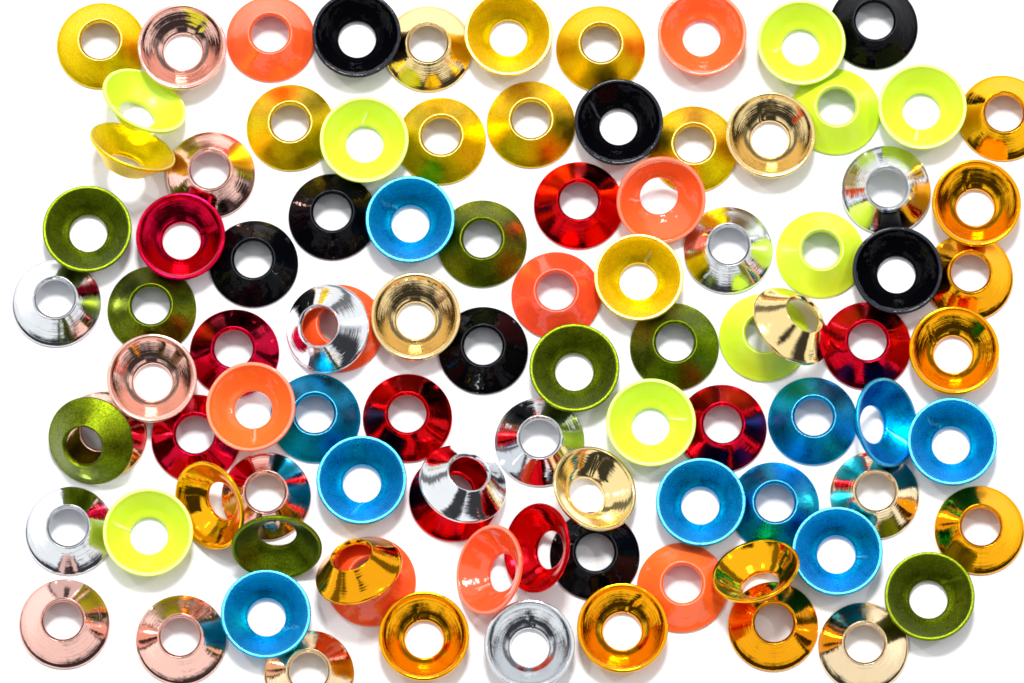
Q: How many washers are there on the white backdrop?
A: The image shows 96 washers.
